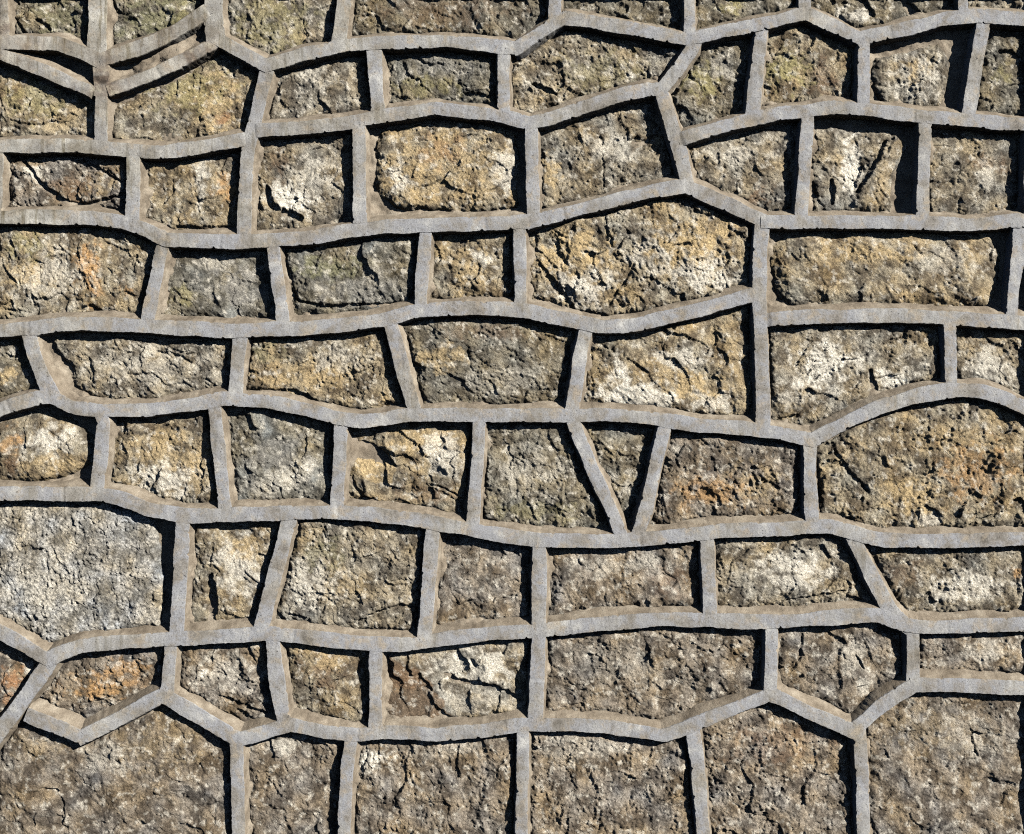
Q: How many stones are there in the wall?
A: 67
